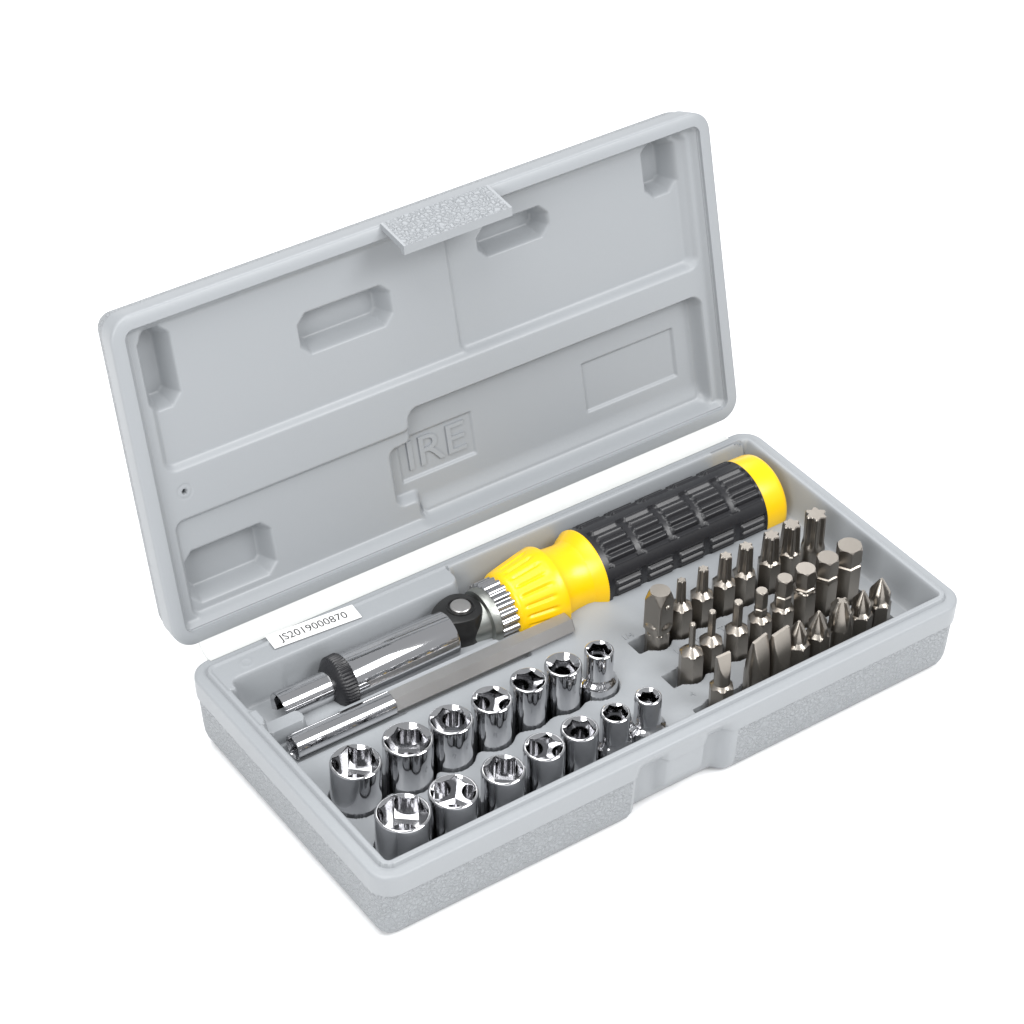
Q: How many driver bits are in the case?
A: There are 24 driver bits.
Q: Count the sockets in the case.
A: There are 14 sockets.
